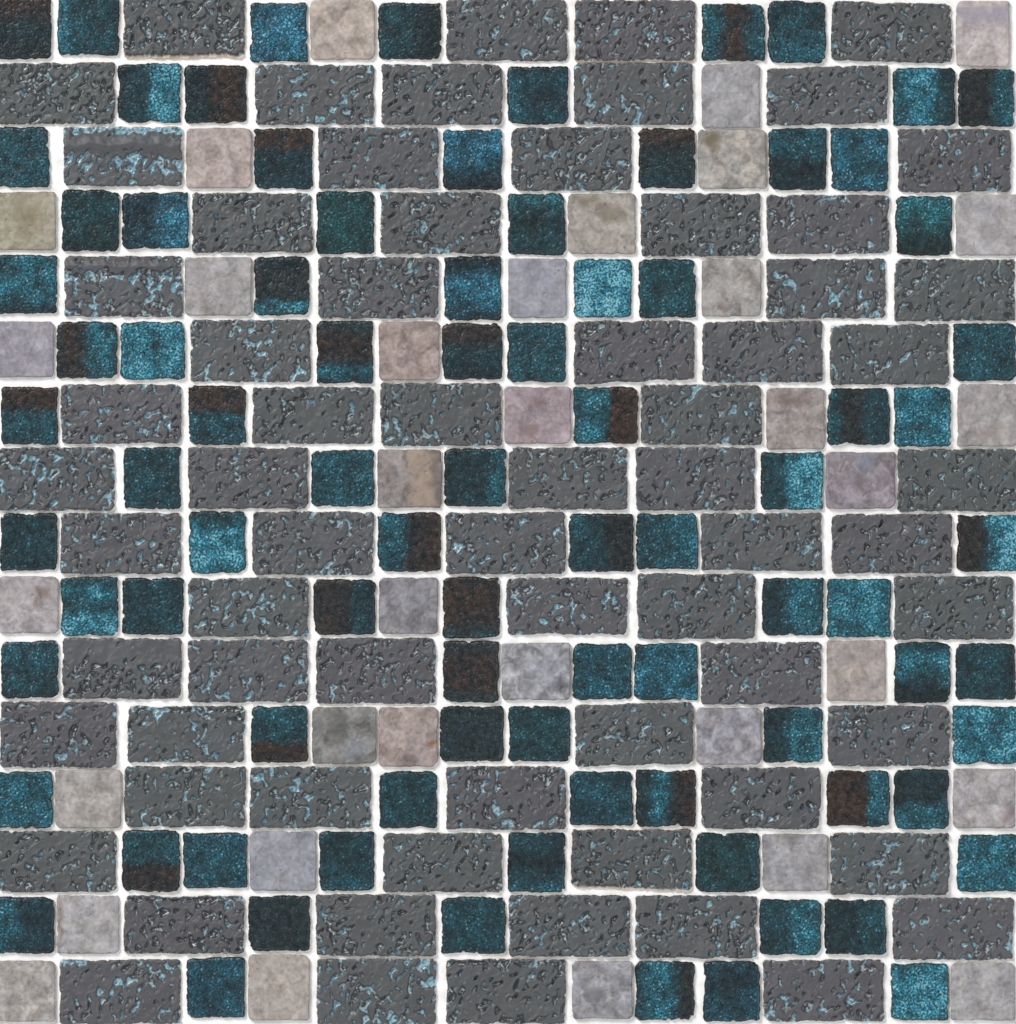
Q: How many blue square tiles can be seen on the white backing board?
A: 86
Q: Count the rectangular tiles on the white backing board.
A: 68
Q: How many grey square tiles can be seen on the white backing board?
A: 34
